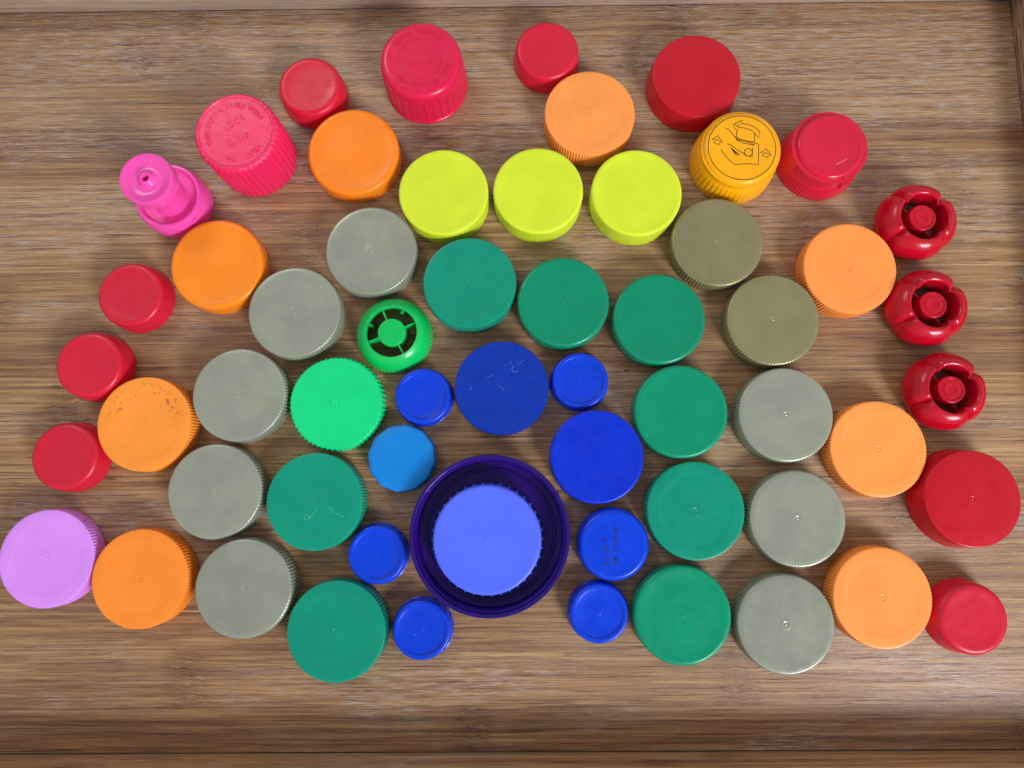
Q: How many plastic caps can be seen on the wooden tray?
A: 59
